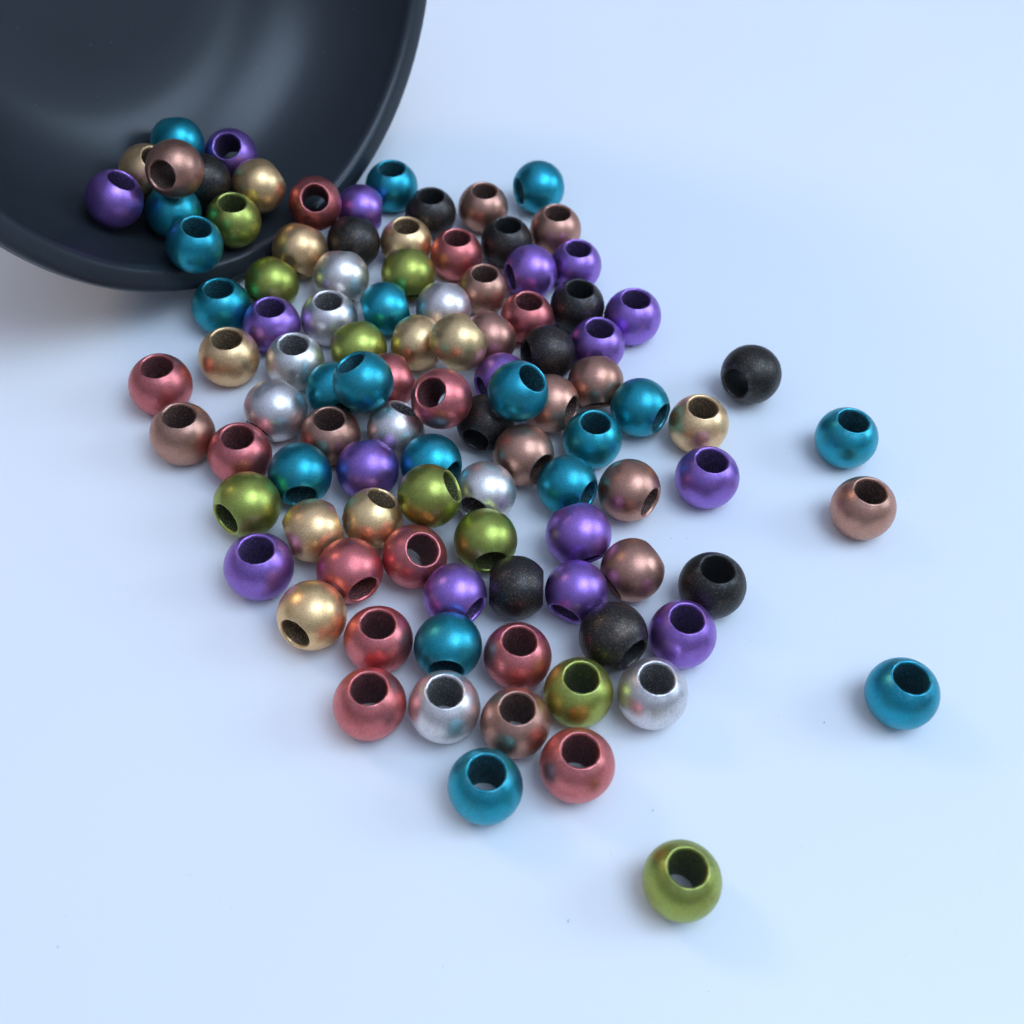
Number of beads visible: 102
